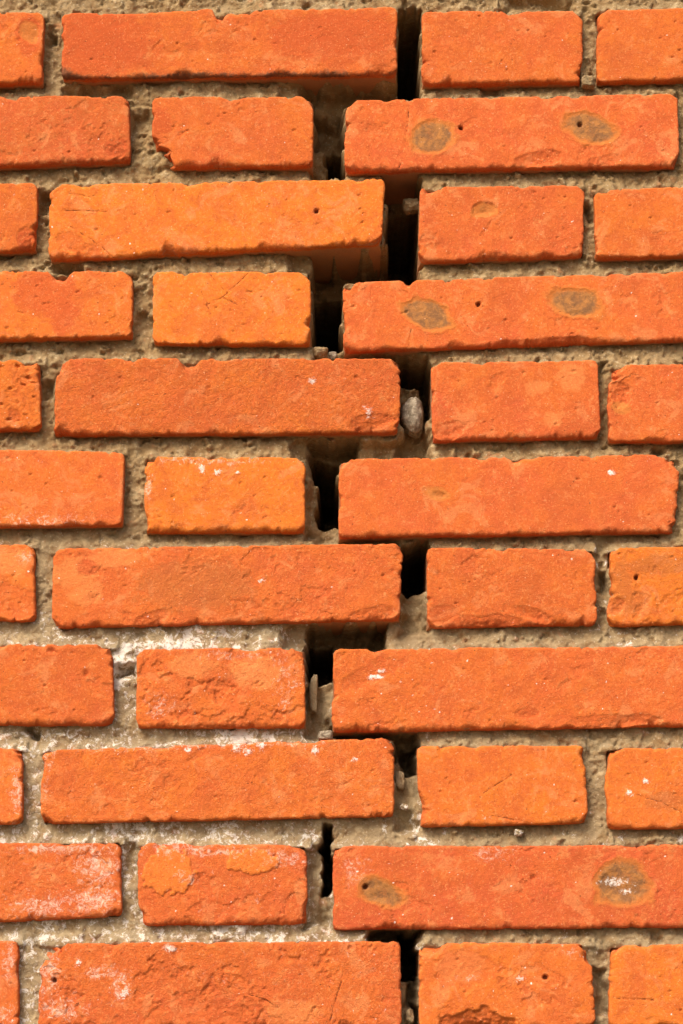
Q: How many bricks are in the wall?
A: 39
